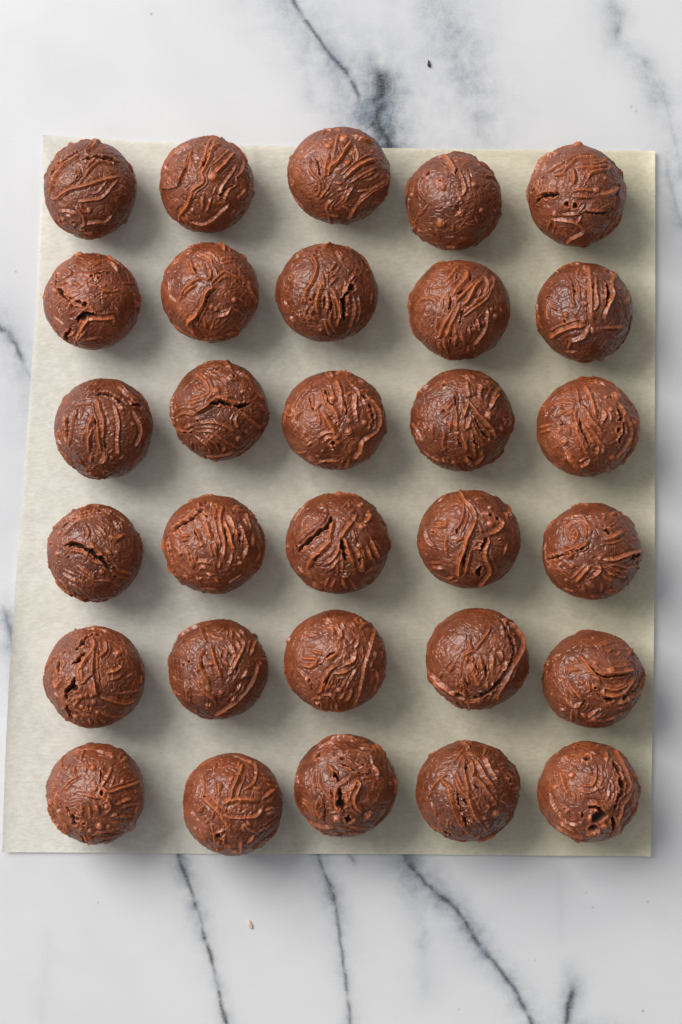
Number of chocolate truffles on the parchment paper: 30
